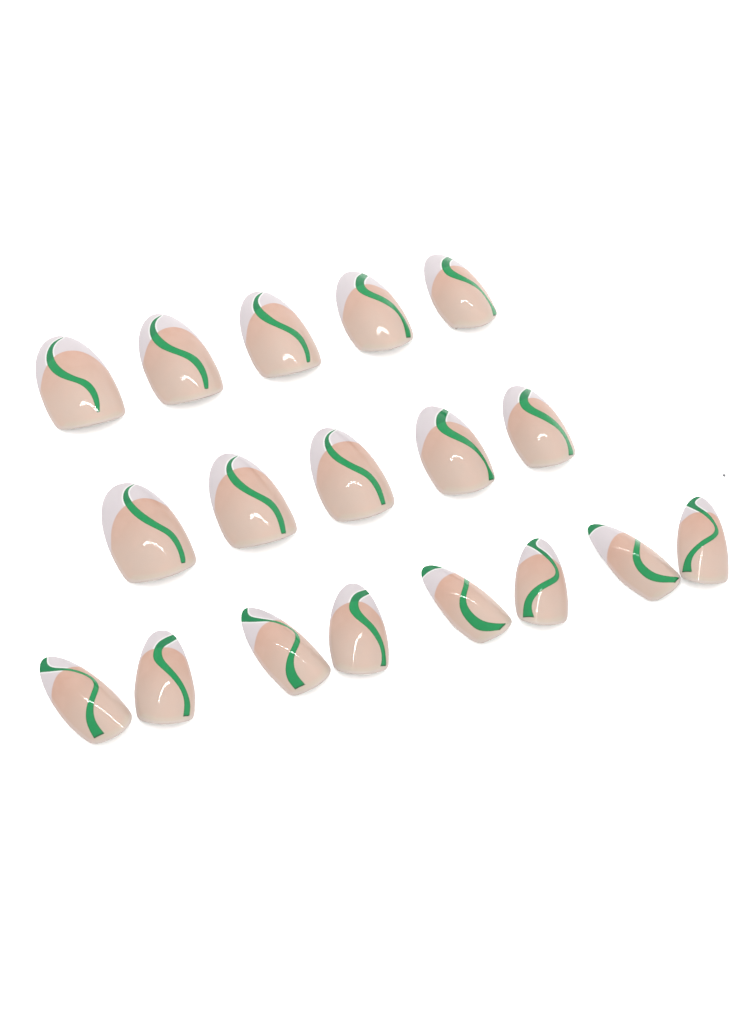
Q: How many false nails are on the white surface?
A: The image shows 18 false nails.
